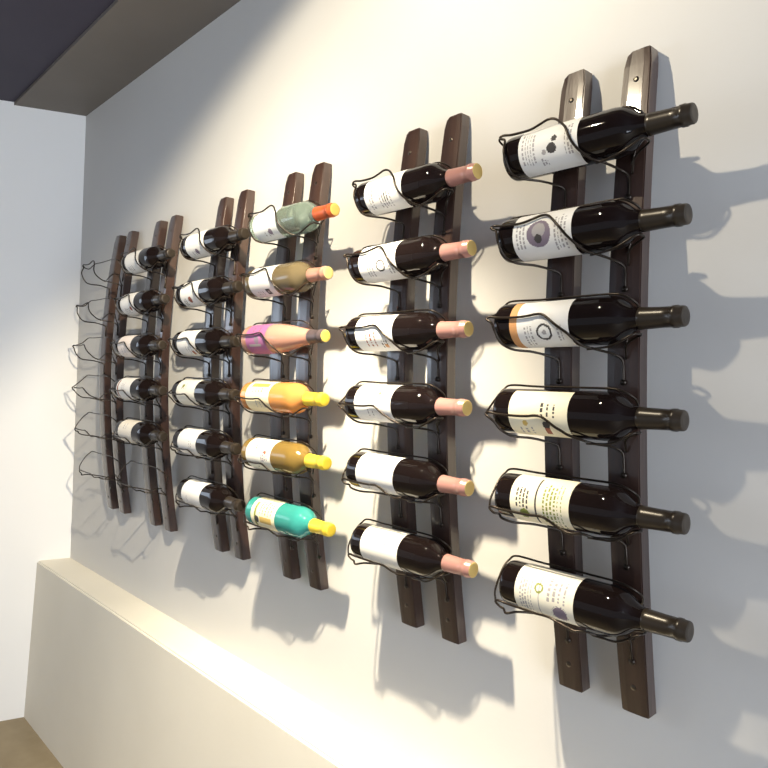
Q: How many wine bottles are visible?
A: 29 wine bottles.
